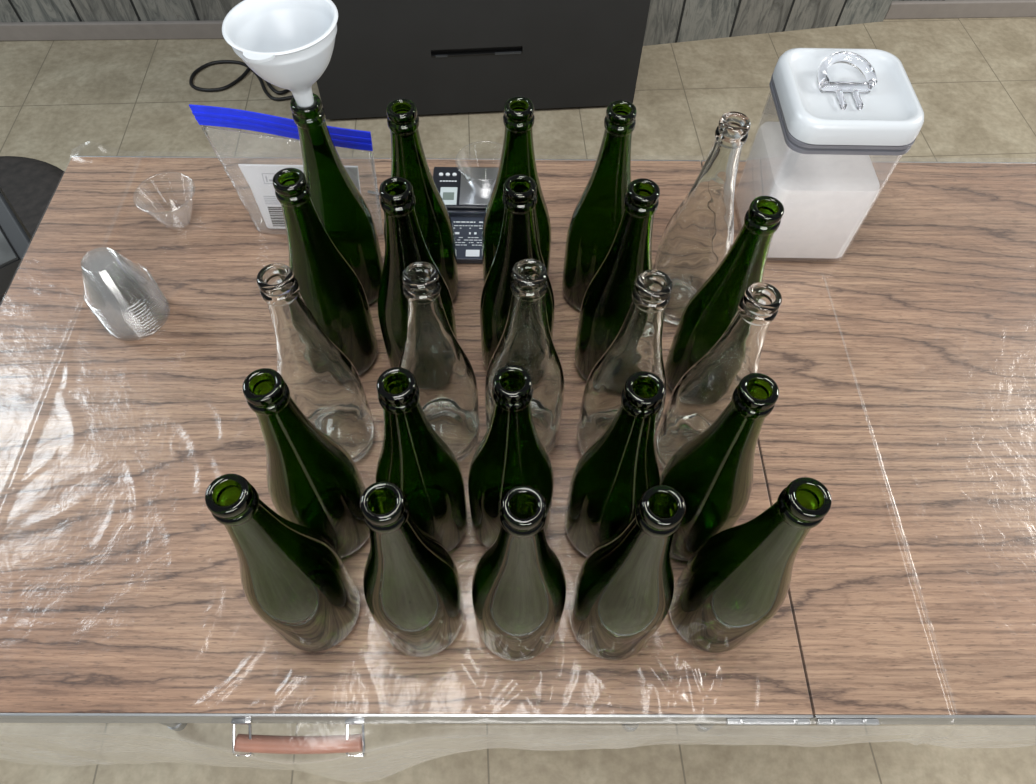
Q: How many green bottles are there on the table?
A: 19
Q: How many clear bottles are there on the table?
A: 6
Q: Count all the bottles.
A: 25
